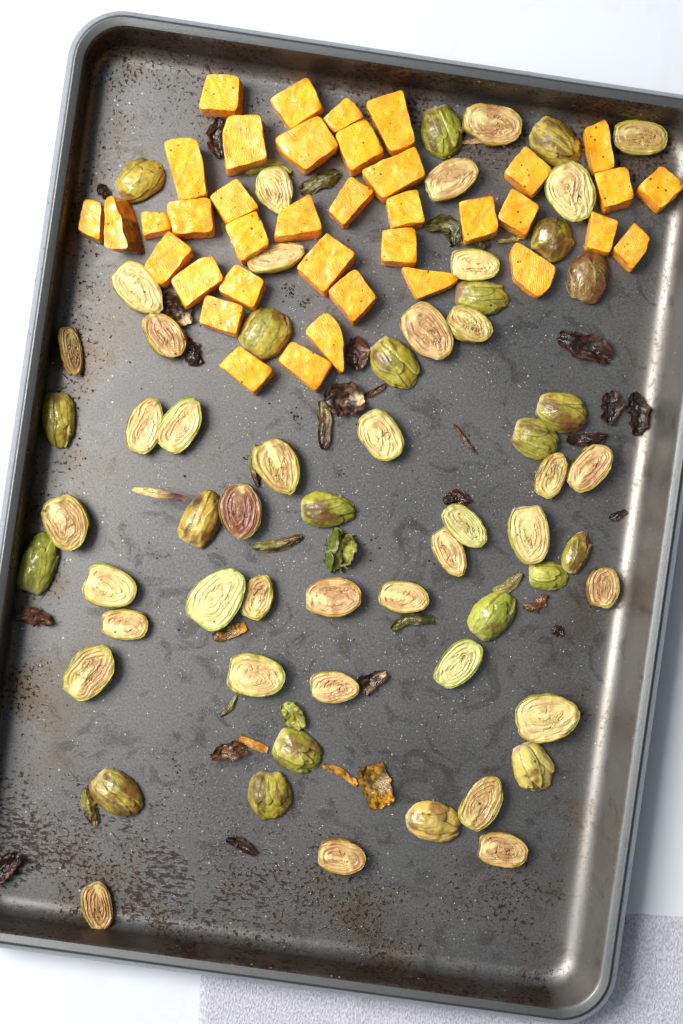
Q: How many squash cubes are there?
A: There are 38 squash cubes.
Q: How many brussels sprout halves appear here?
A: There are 61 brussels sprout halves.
